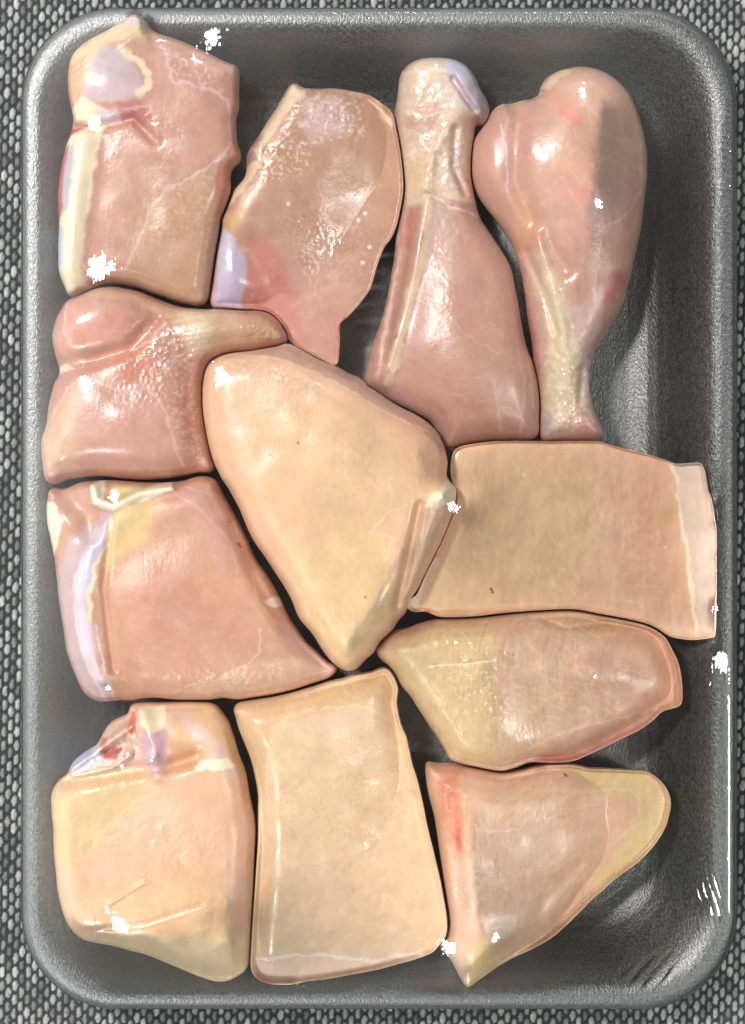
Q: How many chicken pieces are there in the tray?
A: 12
